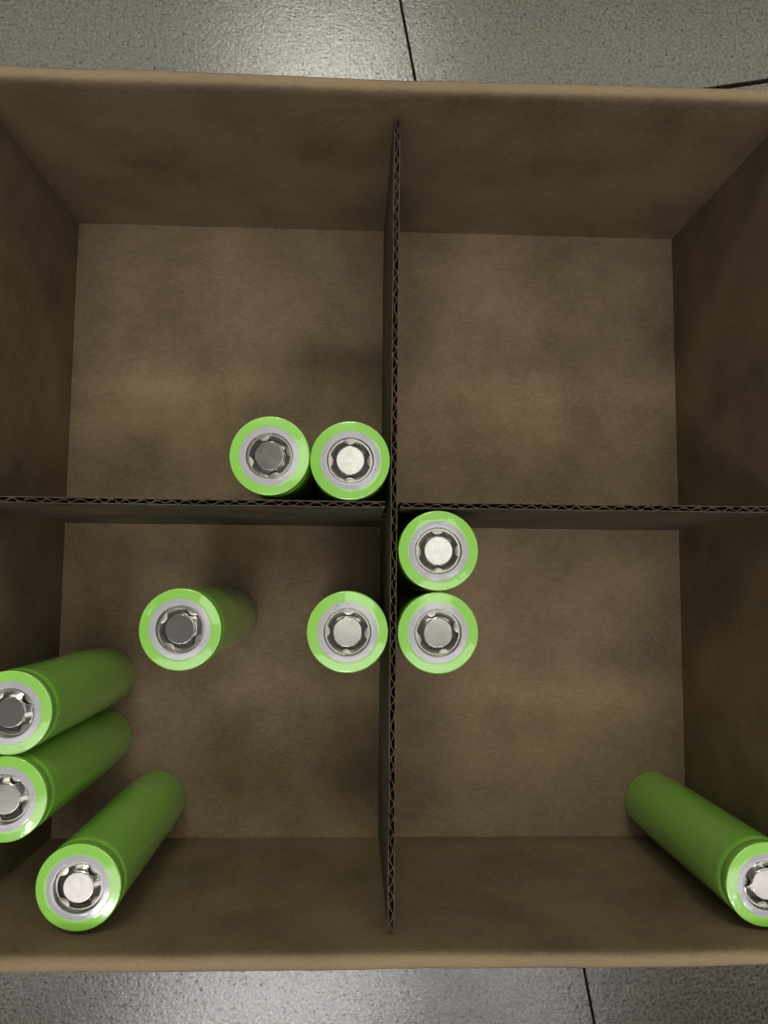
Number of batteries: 10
